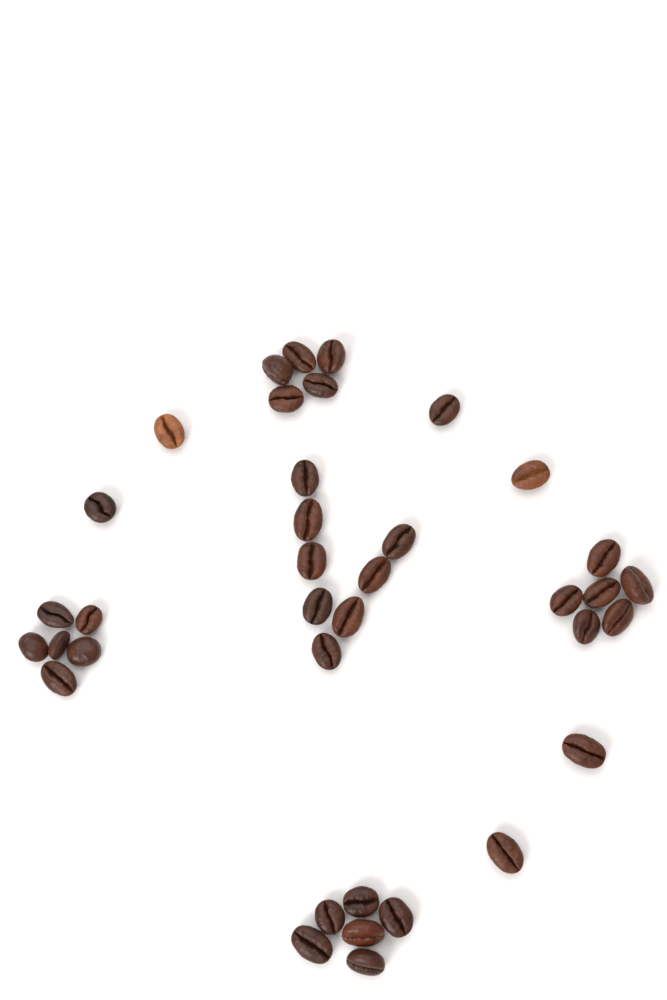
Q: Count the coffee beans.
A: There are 37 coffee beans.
